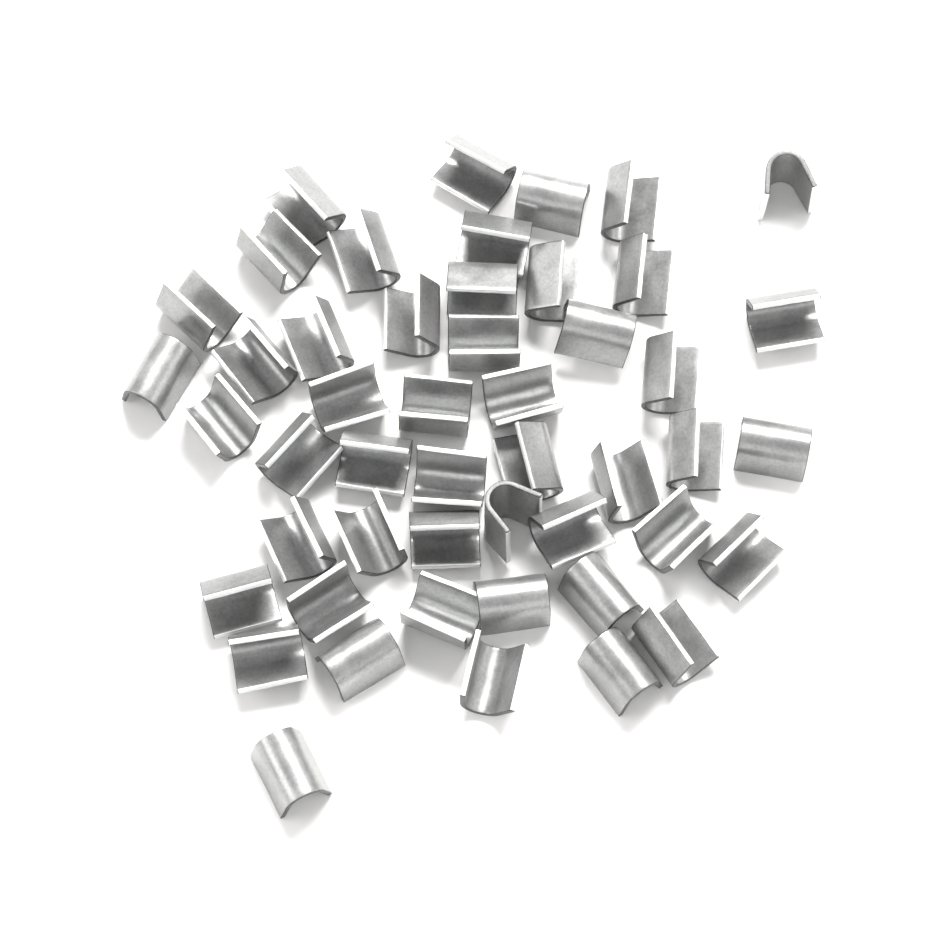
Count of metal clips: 49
